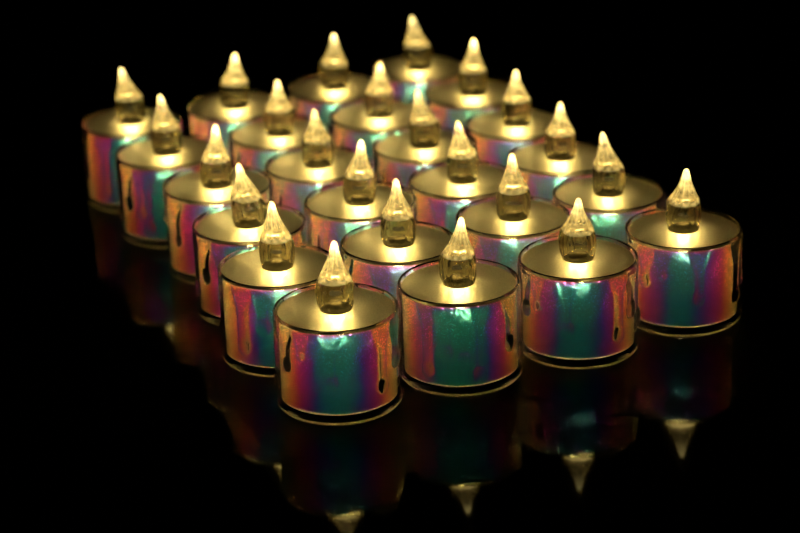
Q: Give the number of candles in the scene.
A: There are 24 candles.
